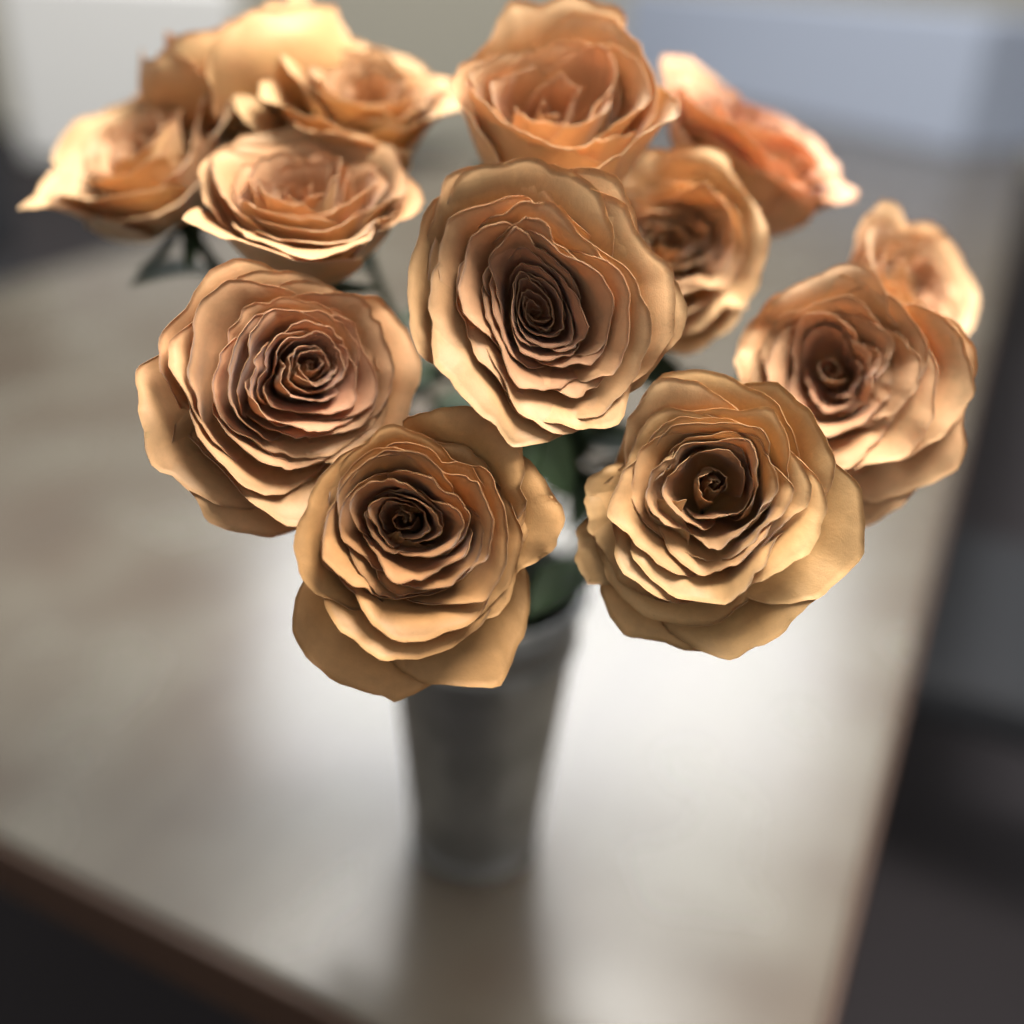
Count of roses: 13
